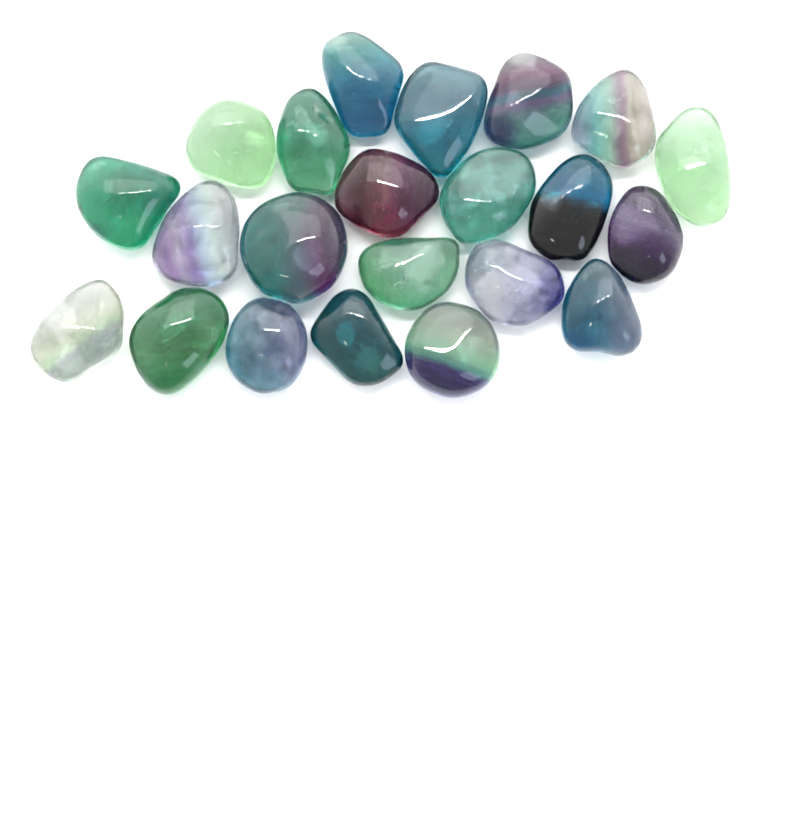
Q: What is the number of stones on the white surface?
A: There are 22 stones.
